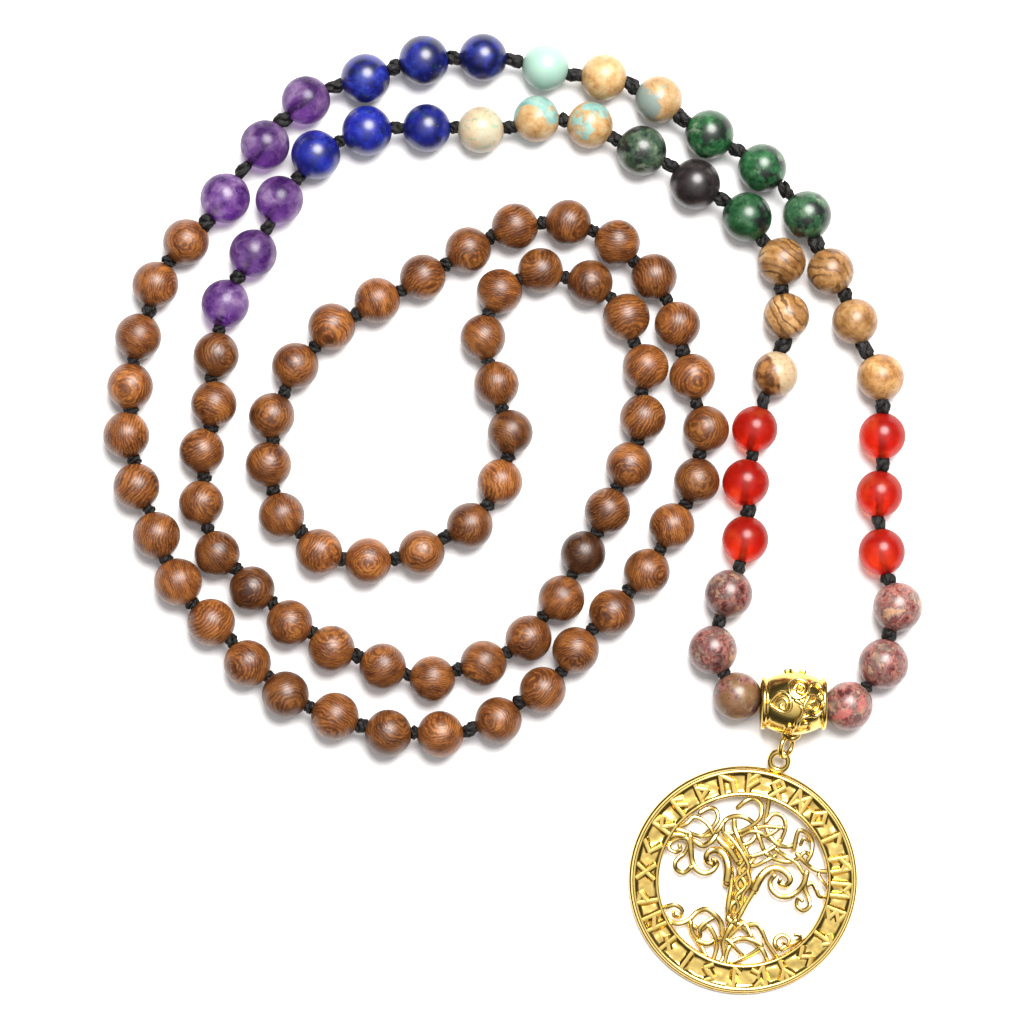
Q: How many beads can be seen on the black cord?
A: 108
